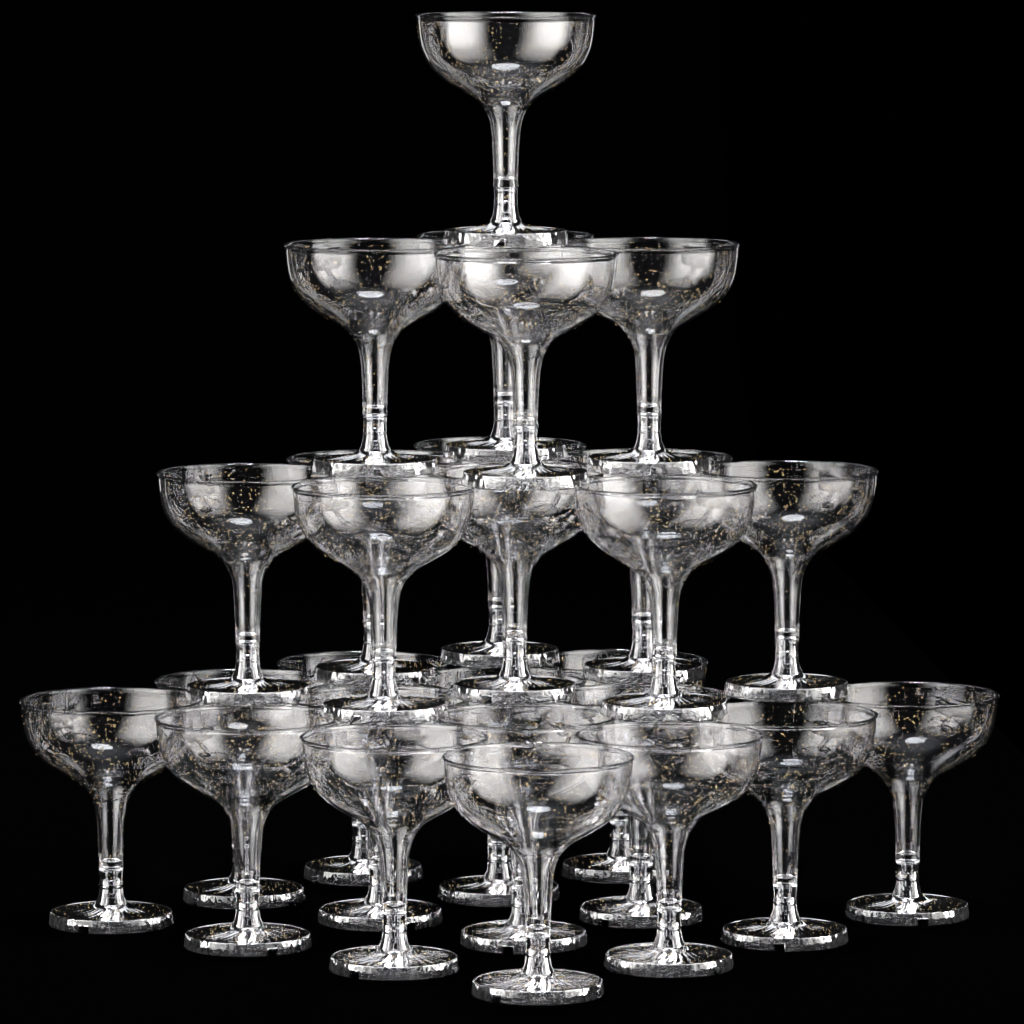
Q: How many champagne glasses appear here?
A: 27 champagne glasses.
